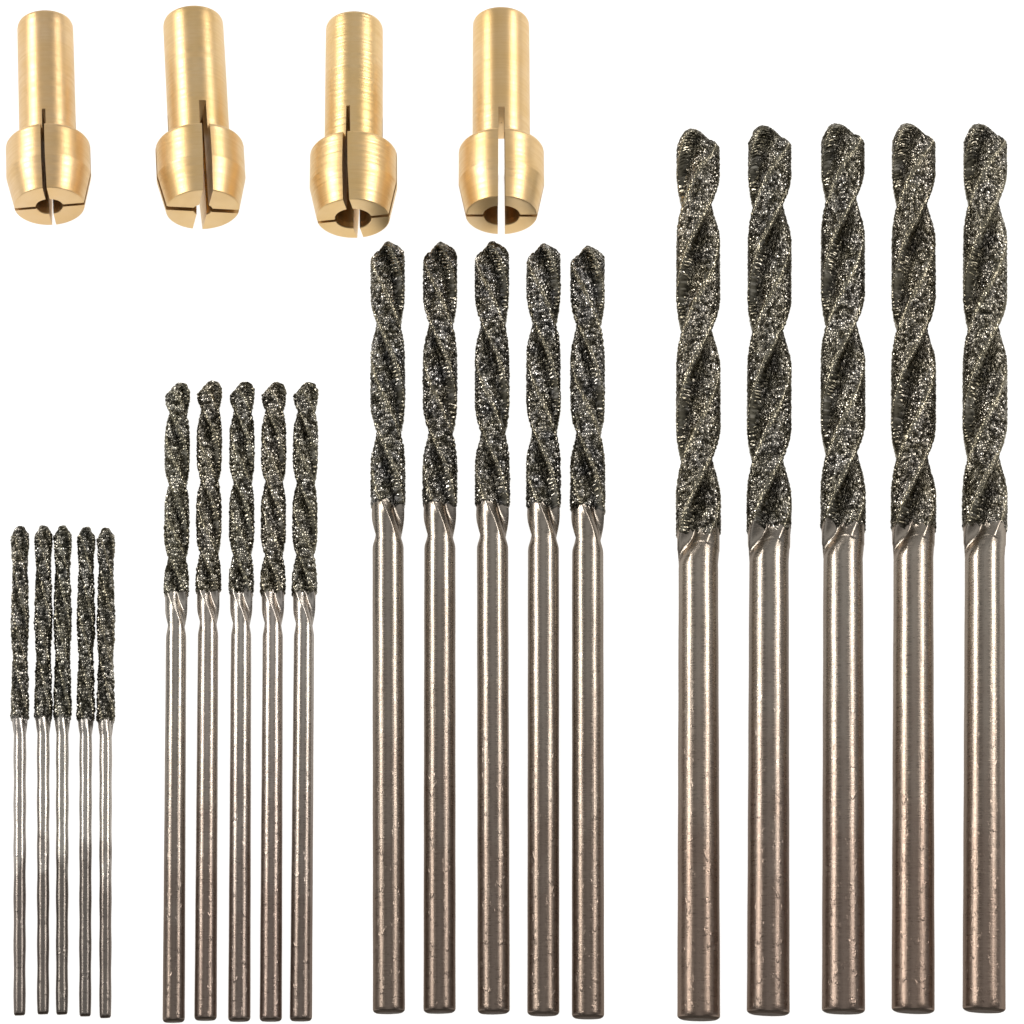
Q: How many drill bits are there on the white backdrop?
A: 20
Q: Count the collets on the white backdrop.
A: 4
